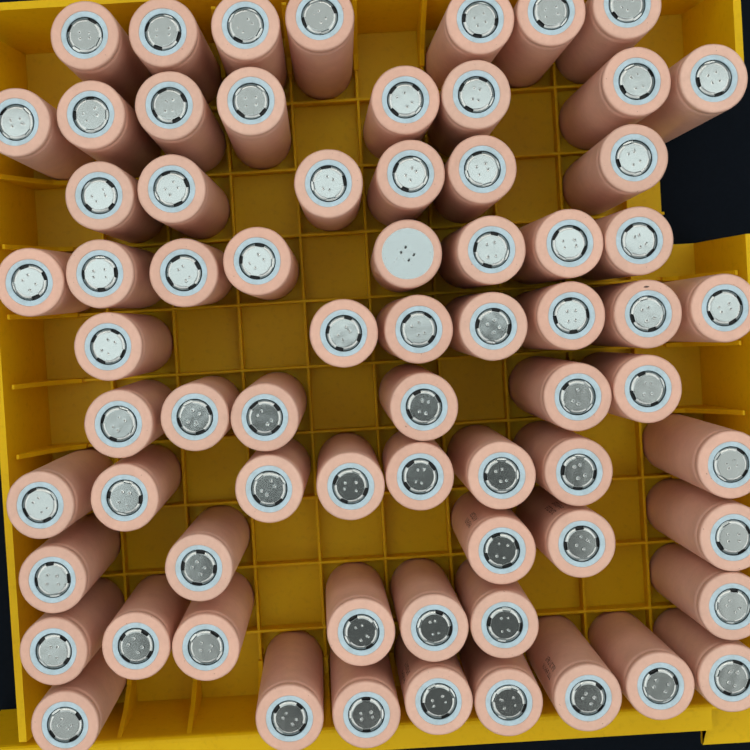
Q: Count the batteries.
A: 70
